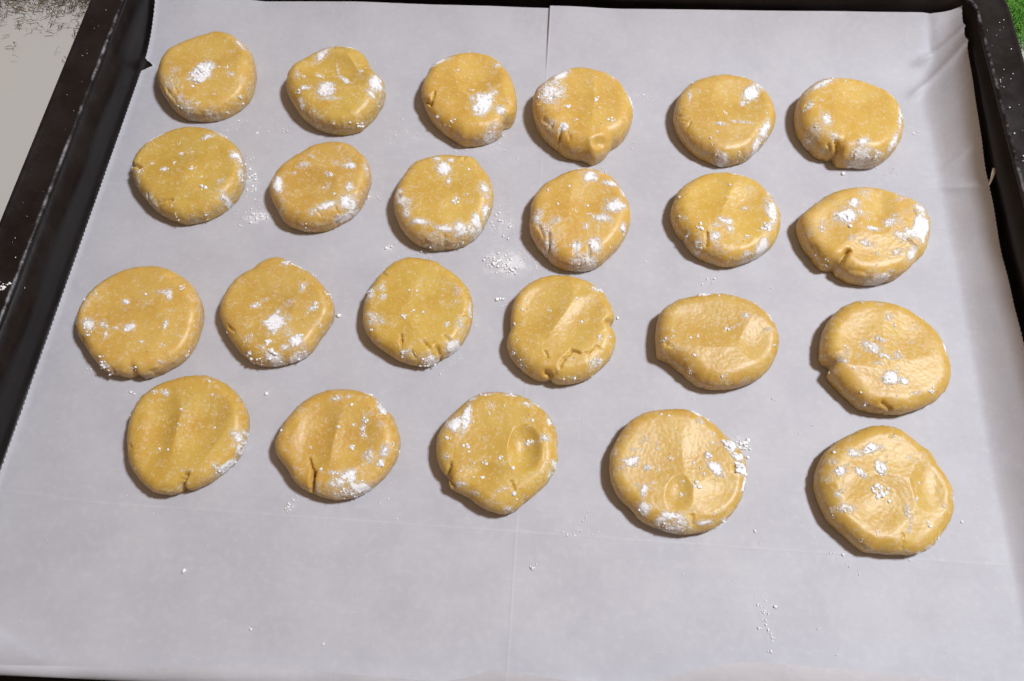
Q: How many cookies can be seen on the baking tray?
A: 23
